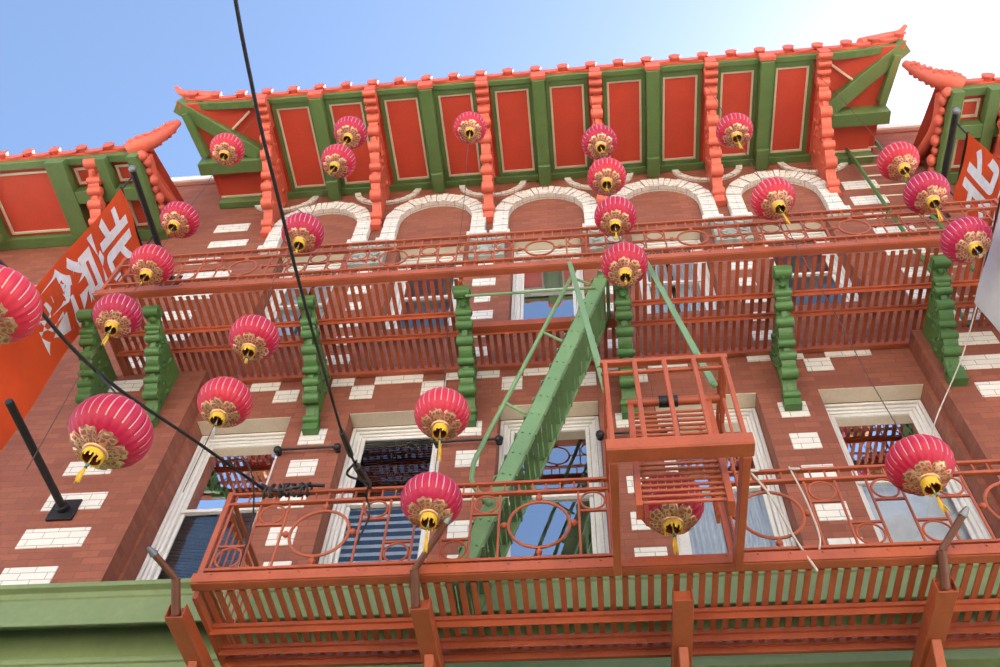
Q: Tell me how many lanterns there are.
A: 25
